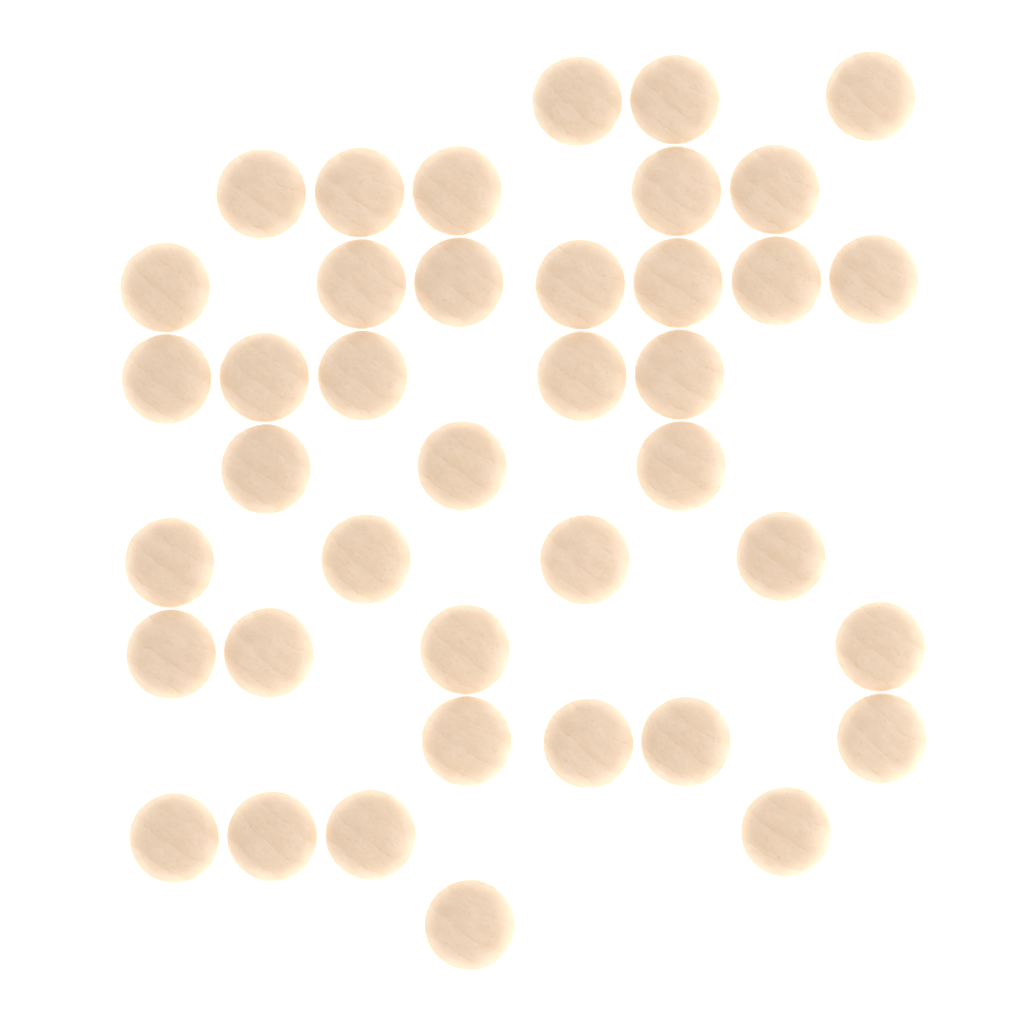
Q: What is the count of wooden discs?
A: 40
